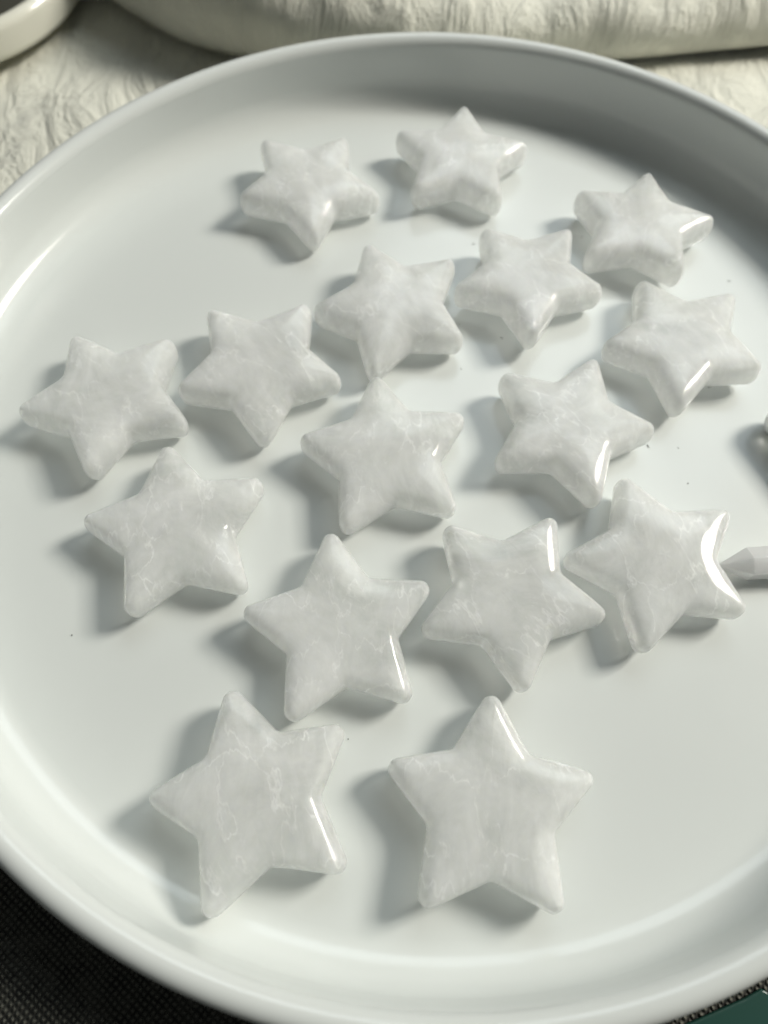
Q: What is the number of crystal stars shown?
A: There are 16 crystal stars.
